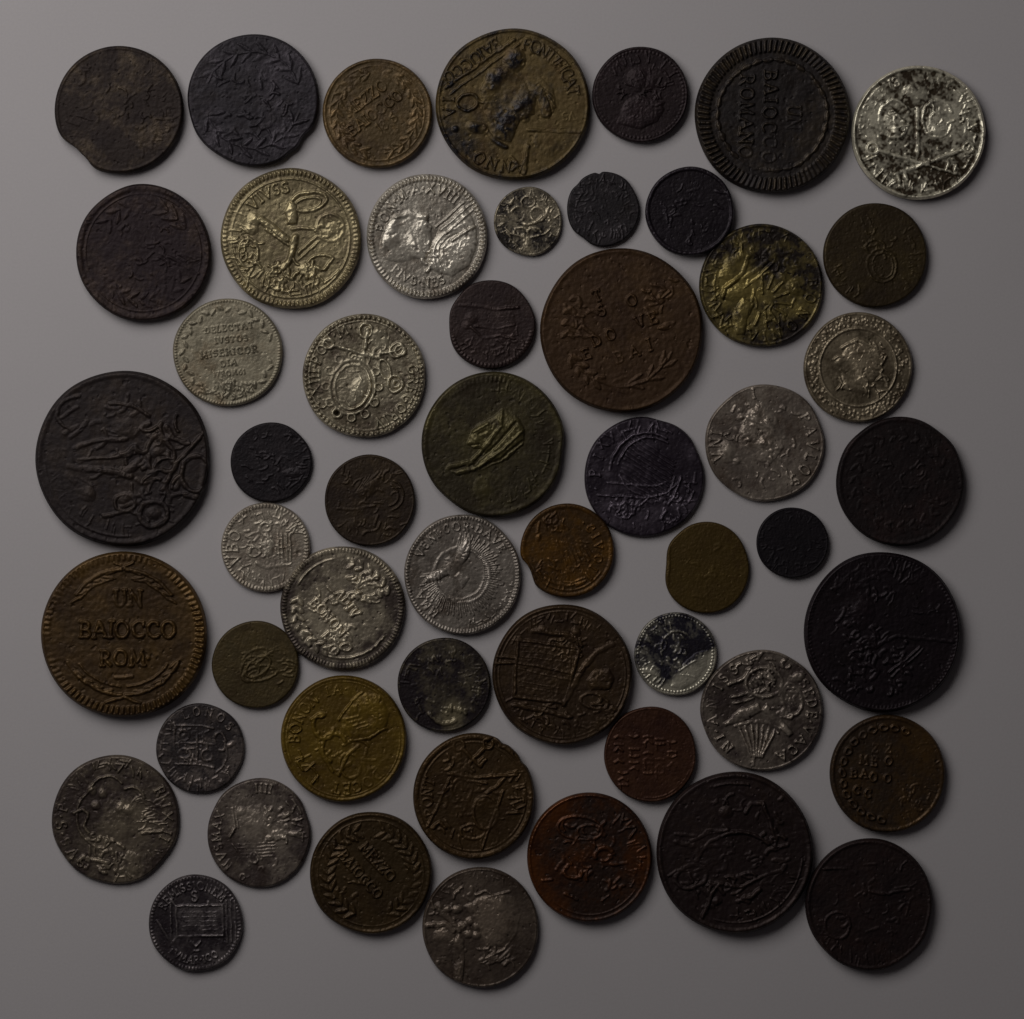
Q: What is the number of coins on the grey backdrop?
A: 53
